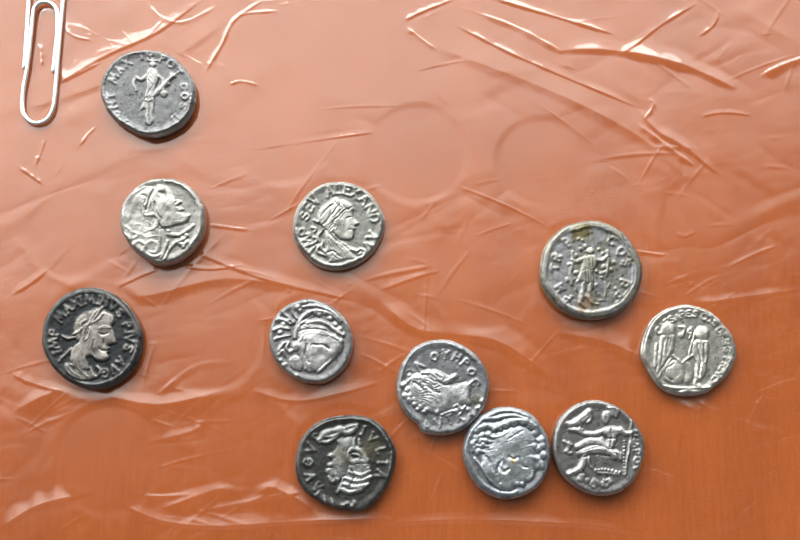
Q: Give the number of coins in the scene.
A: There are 11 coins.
